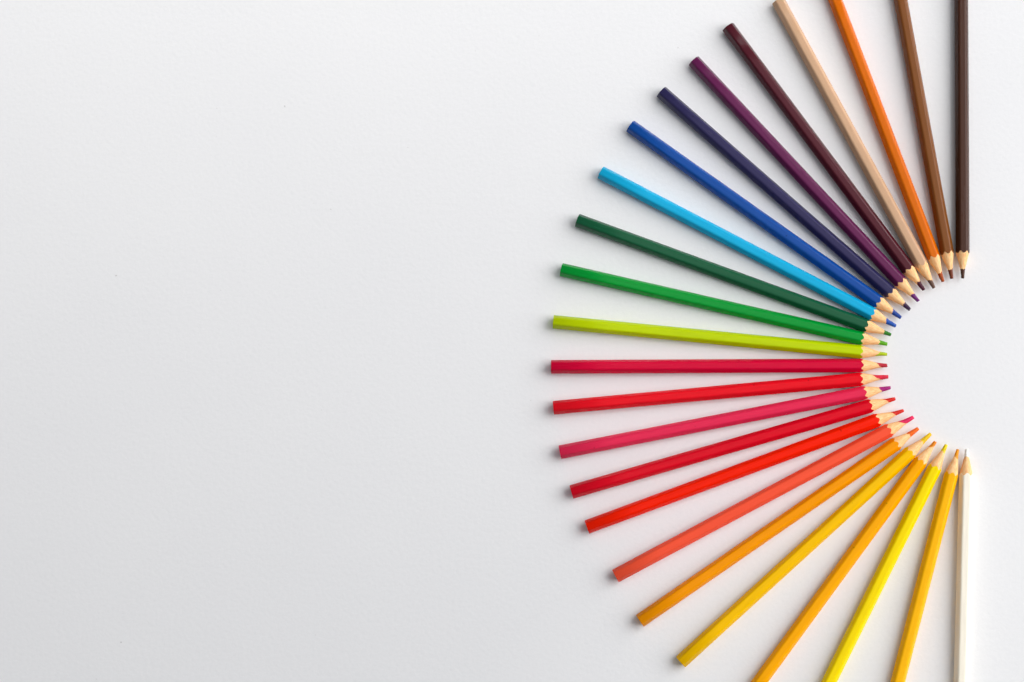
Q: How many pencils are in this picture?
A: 24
